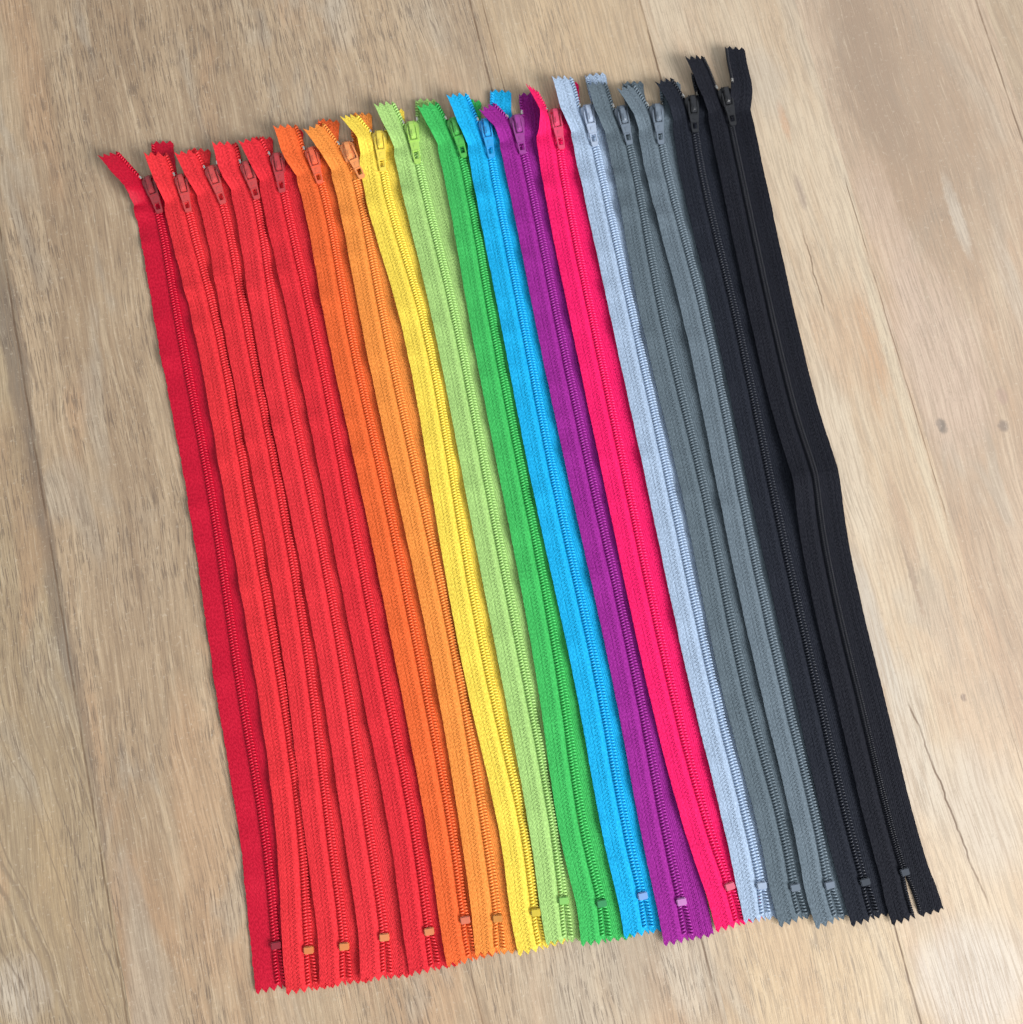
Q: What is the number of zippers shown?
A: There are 18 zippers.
